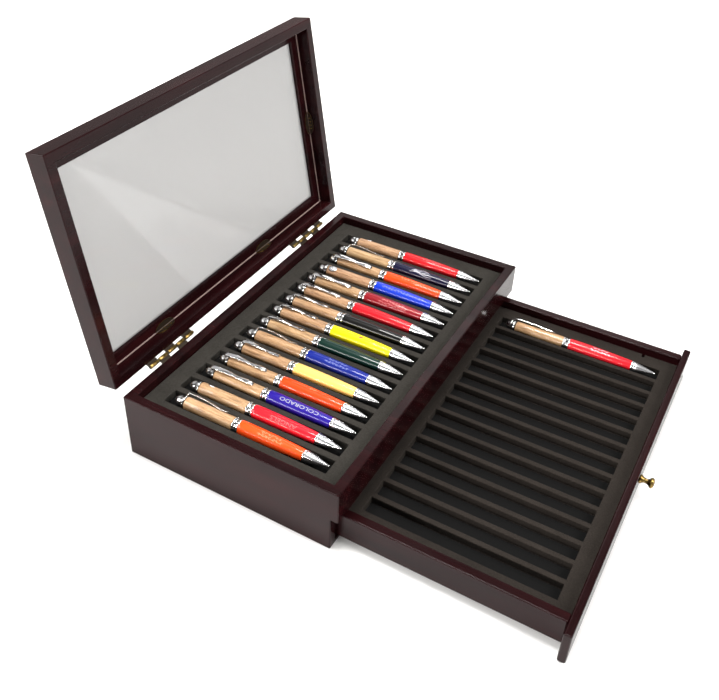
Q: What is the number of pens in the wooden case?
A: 16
